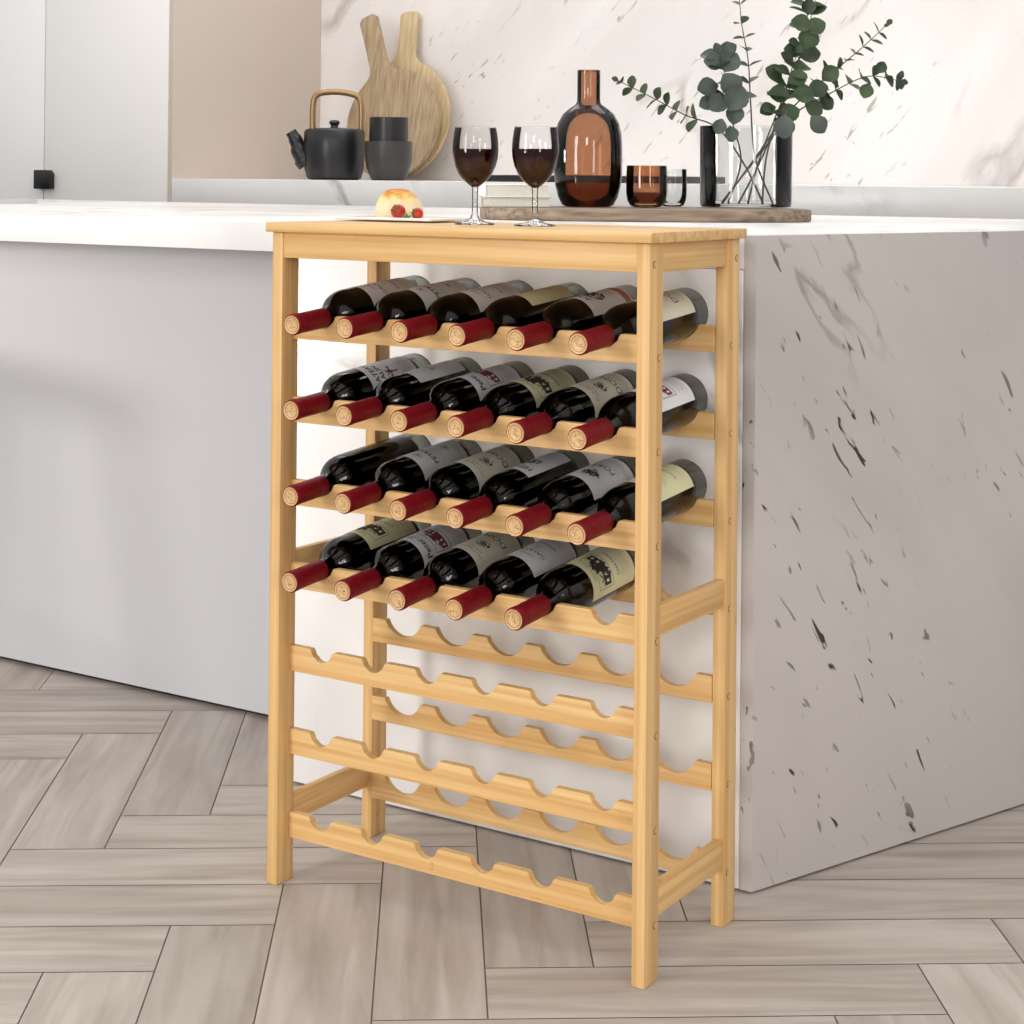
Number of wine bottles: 23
